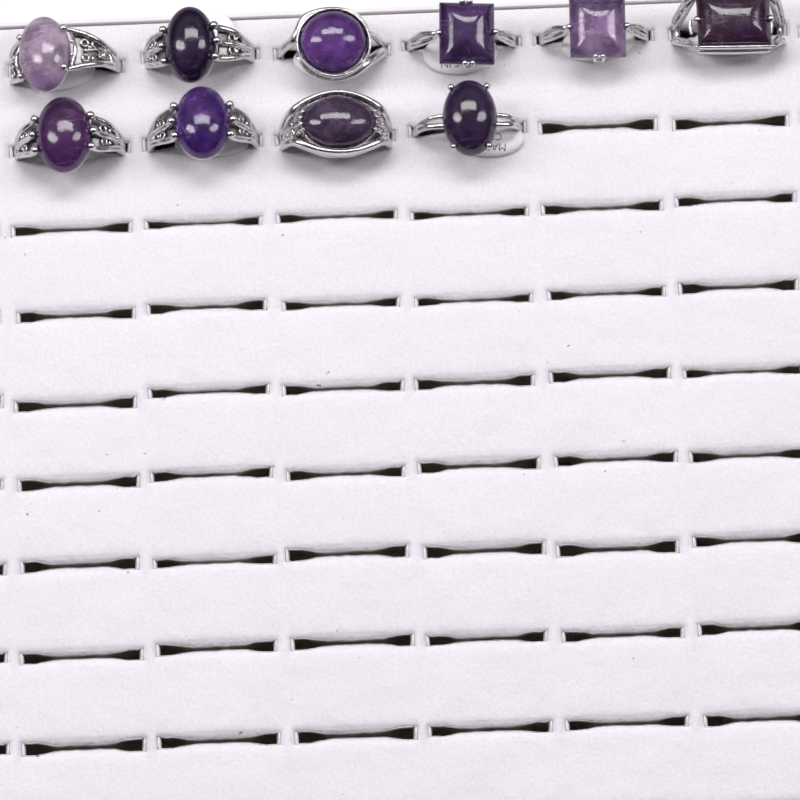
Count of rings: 10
